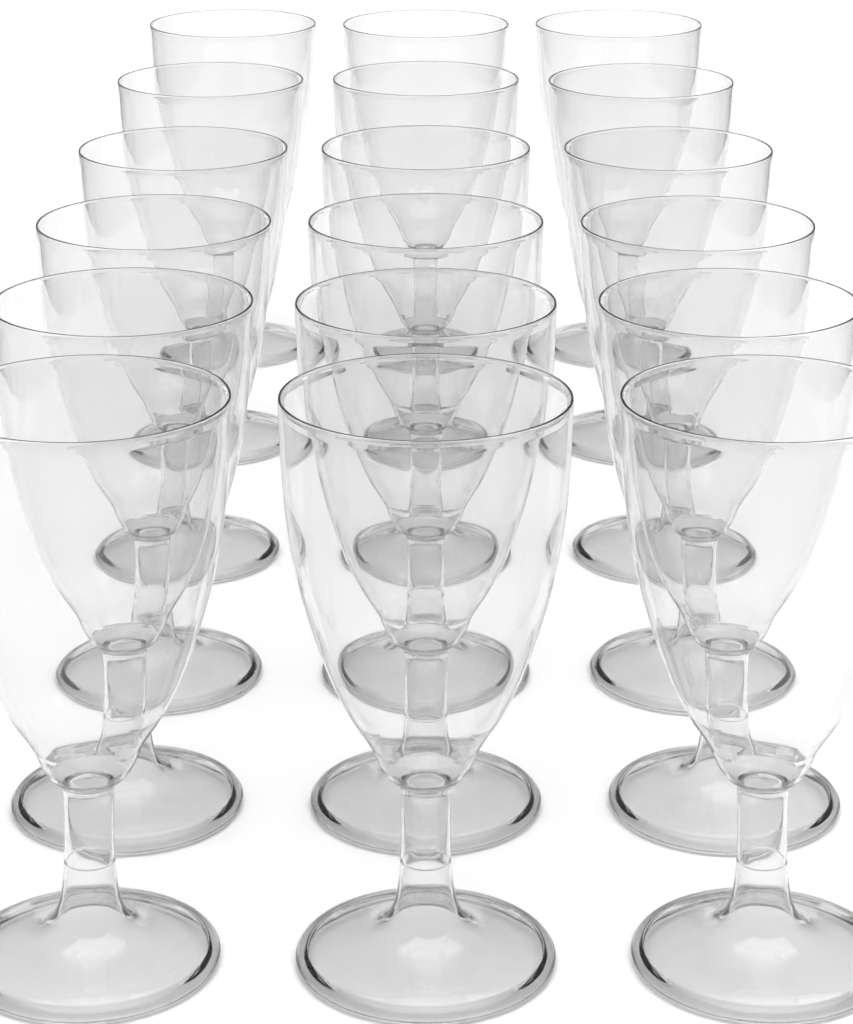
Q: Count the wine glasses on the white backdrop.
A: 18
